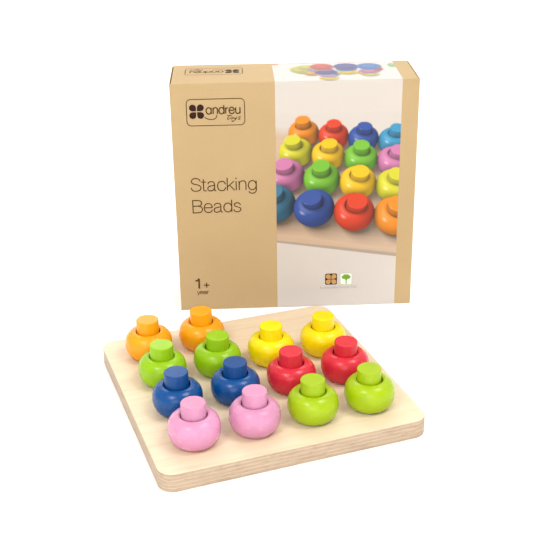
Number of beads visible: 14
